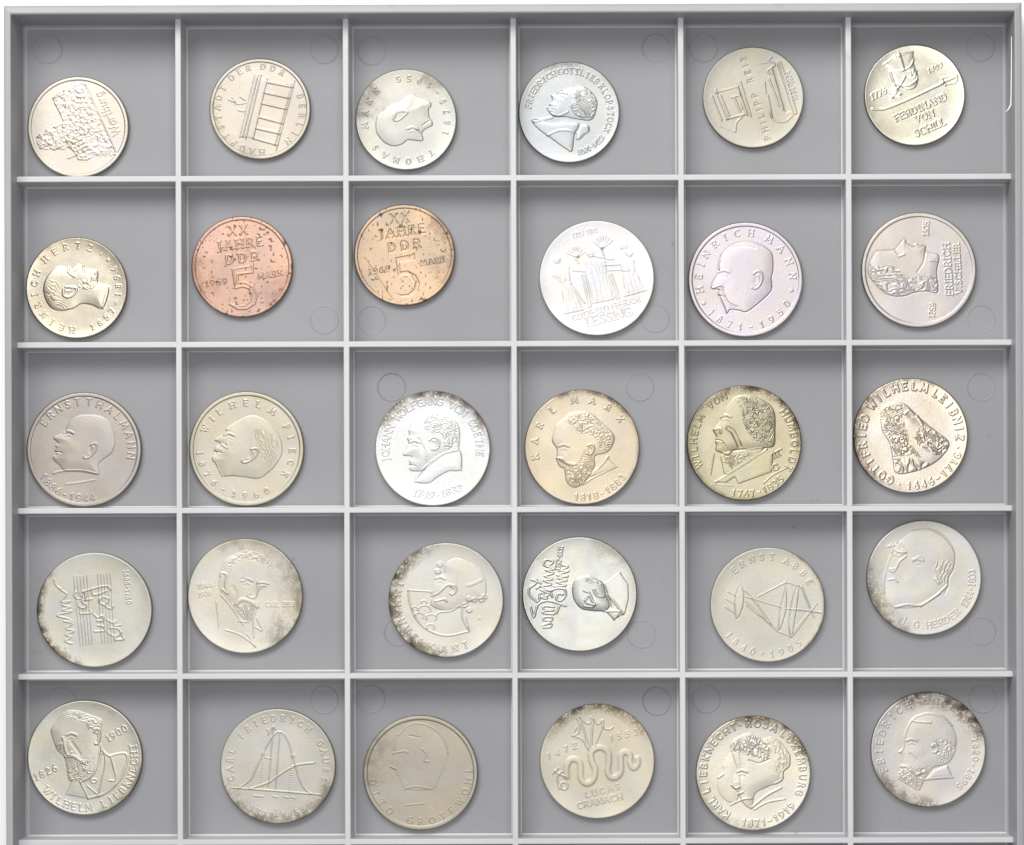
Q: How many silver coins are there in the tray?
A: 28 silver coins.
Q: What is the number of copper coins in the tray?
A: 2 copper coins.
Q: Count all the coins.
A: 30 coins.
